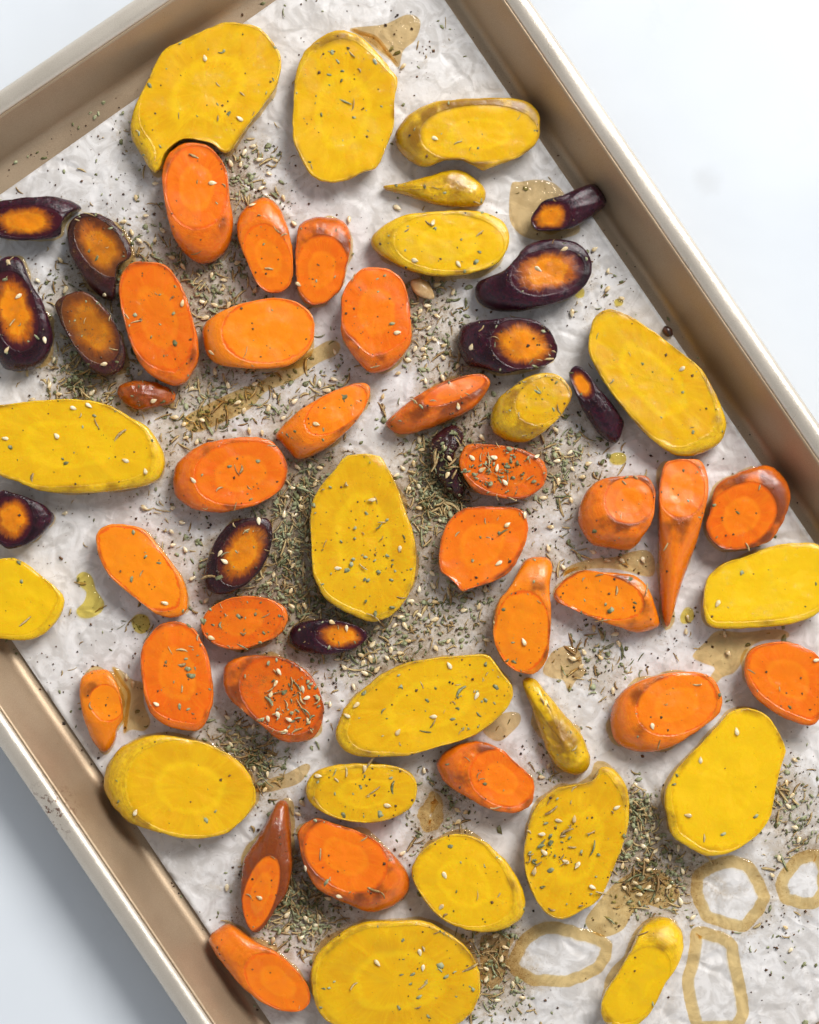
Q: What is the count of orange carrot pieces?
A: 28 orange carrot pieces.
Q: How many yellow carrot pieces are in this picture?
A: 20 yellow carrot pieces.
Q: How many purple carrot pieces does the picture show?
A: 12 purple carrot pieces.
